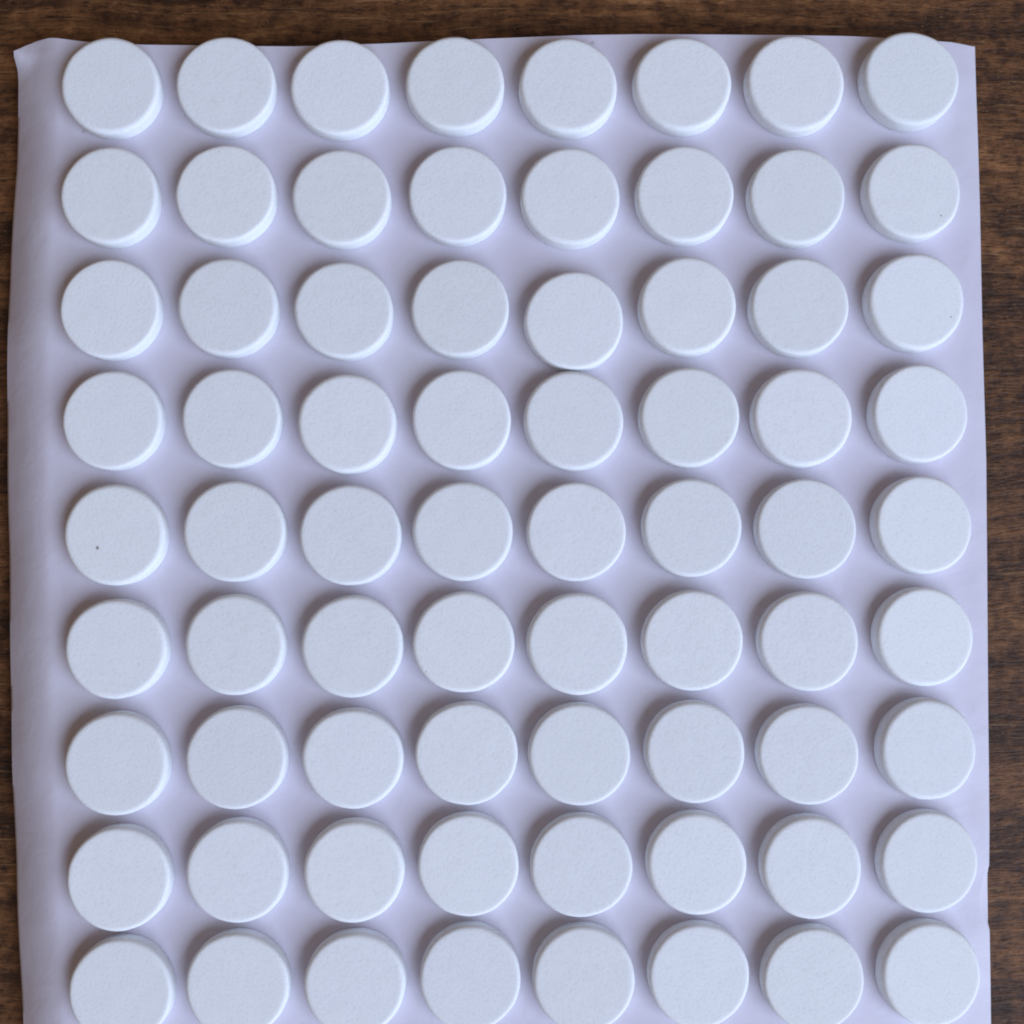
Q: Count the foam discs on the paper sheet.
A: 72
